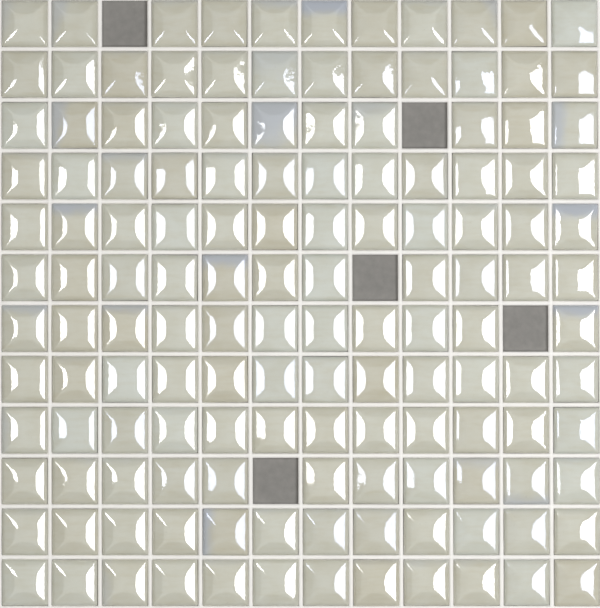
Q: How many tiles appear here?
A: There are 139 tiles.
